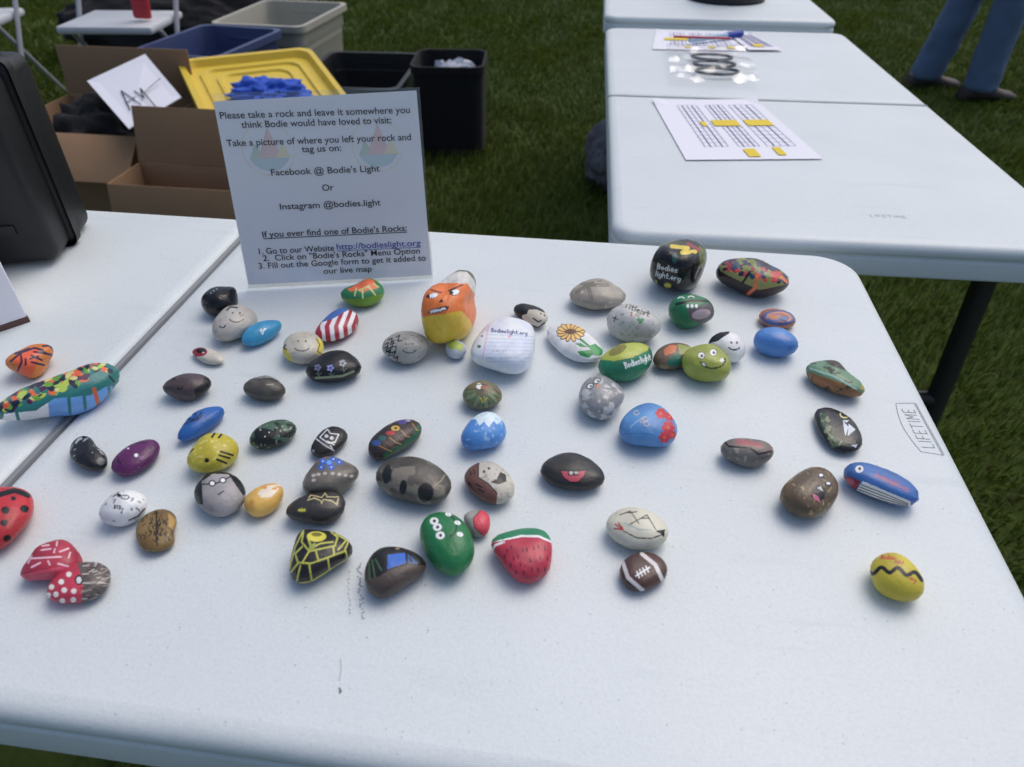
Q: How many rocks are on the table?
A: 65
